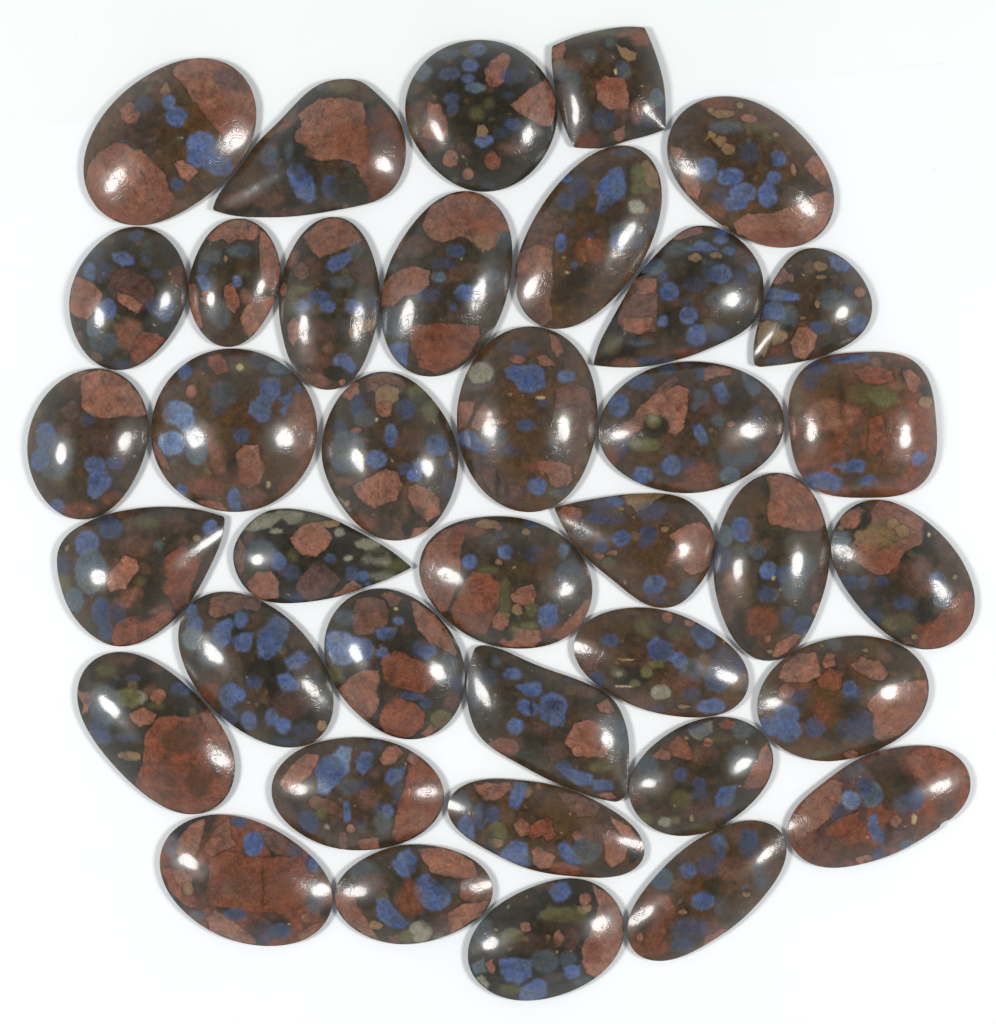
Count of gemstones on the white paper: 38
